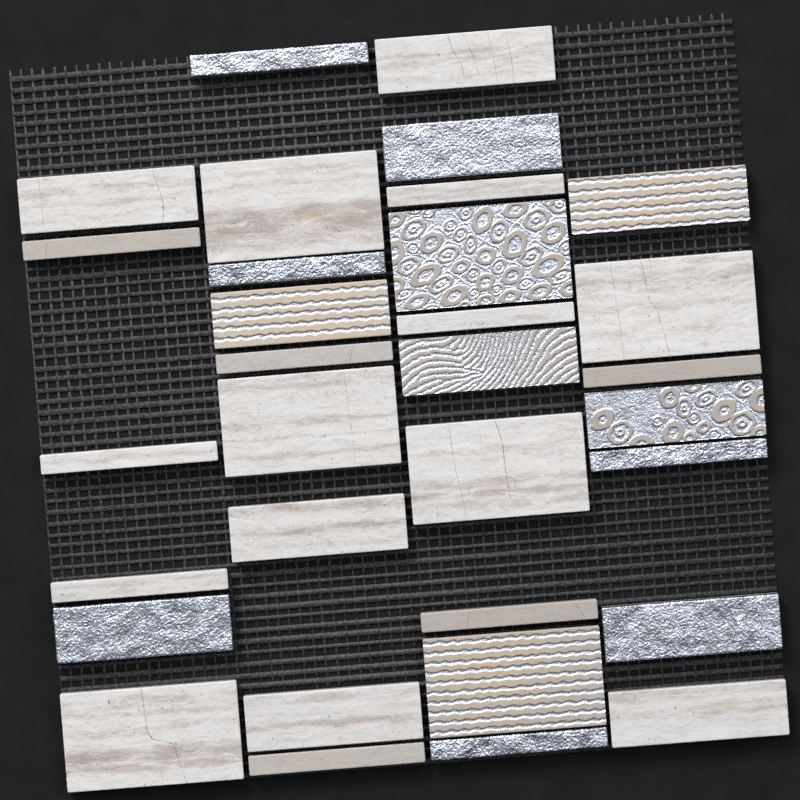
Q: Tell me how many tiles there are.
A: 32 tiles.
